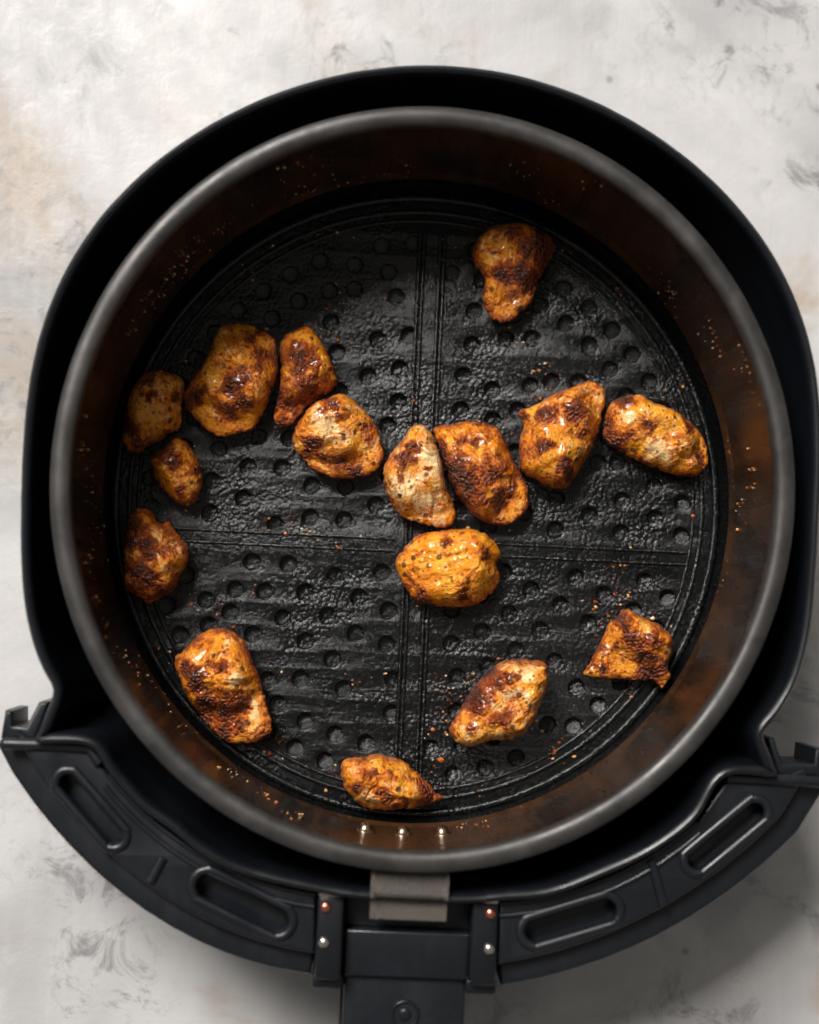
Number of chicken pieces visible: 16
